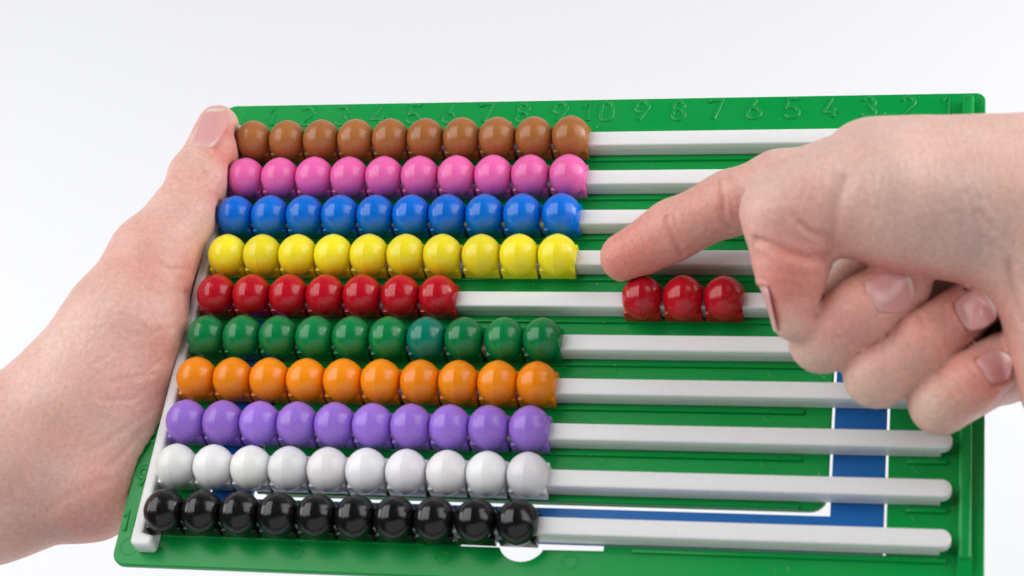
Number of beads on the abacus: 100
